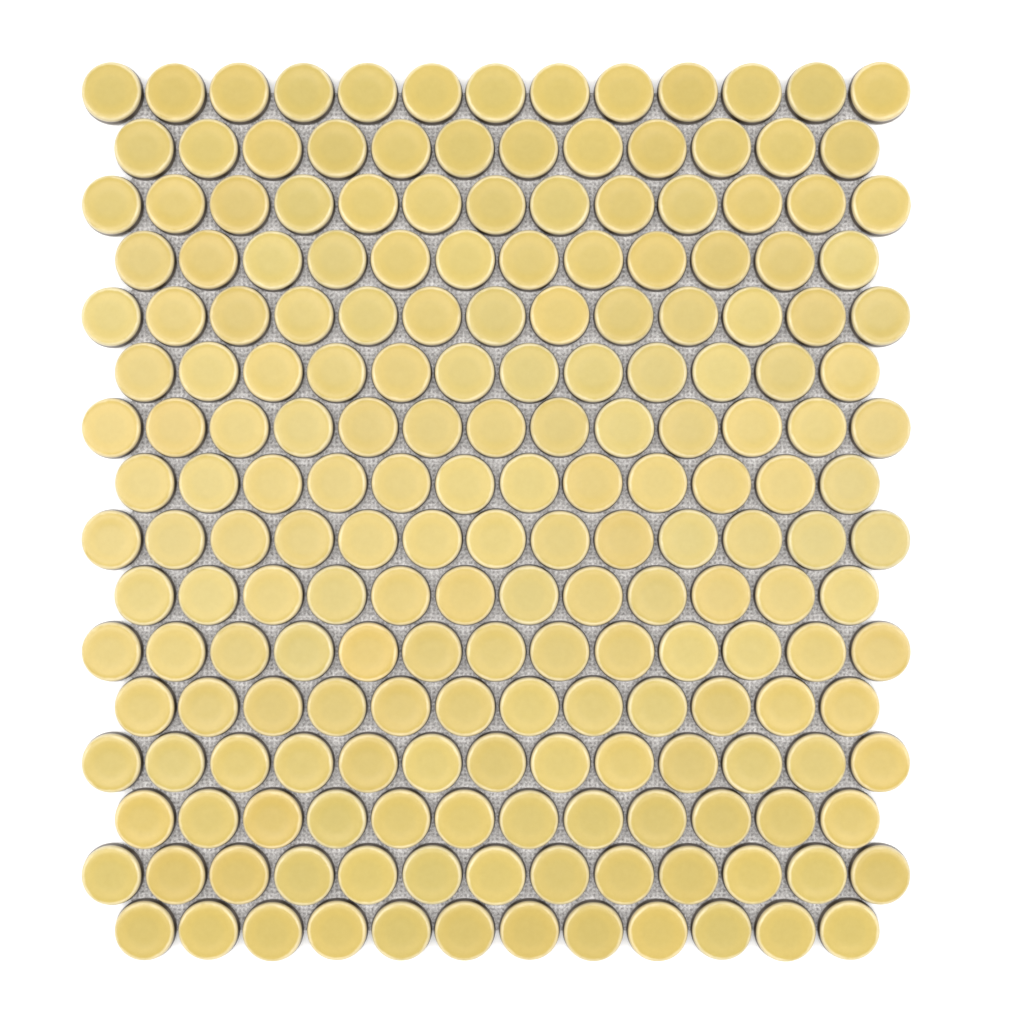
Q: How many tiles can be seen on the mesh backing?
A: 200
